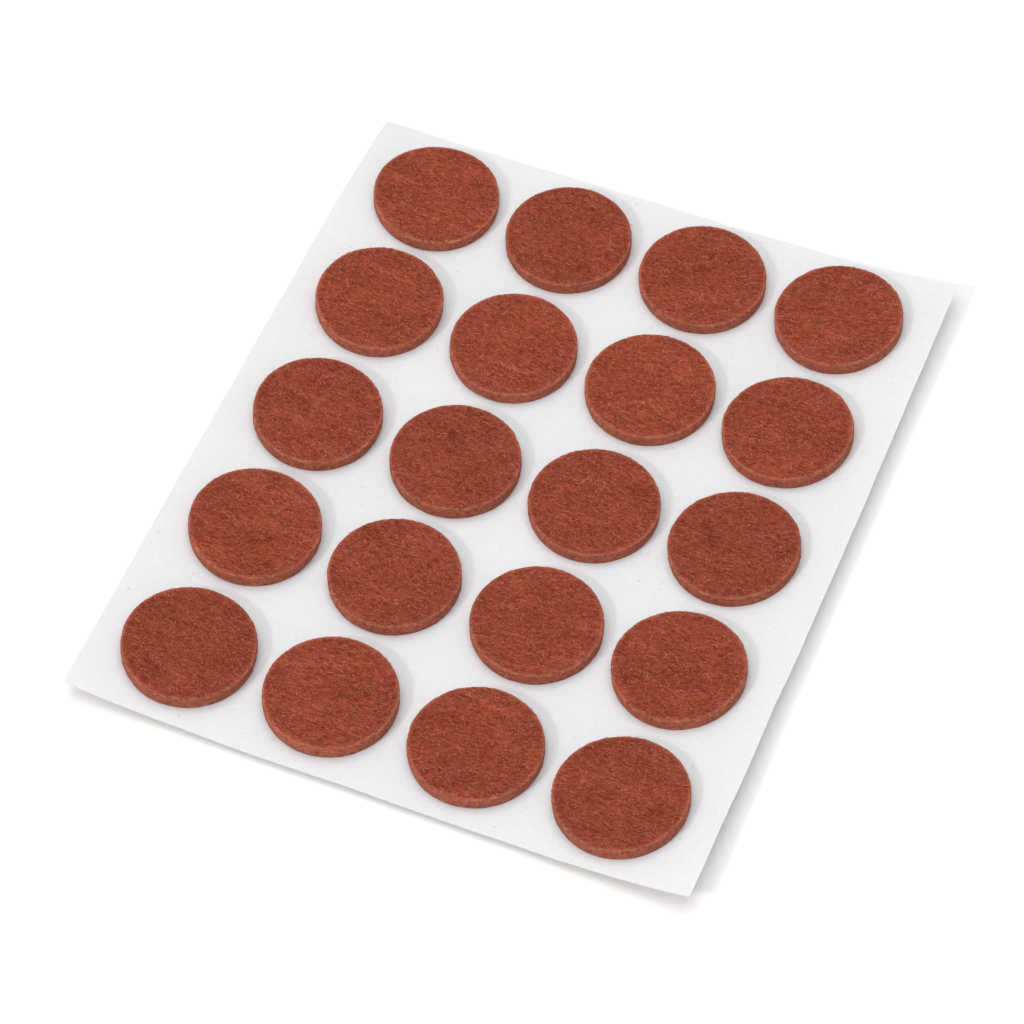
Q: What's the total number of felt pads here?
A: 20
